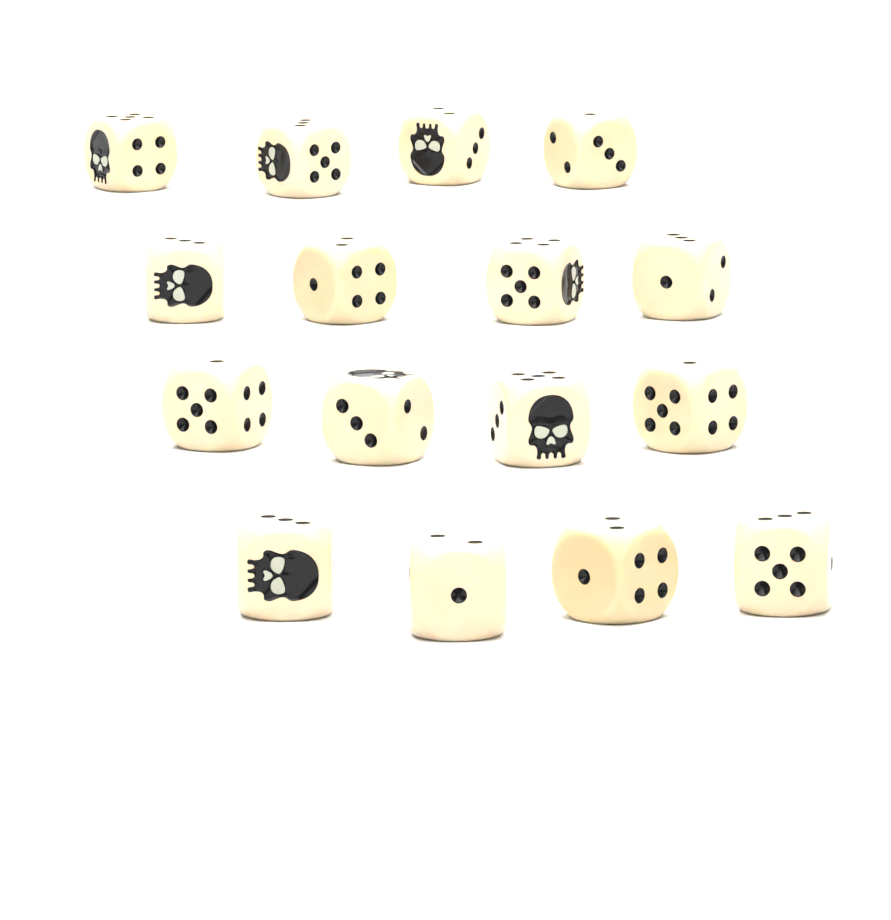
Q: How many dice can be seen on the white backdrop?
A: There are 16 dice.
